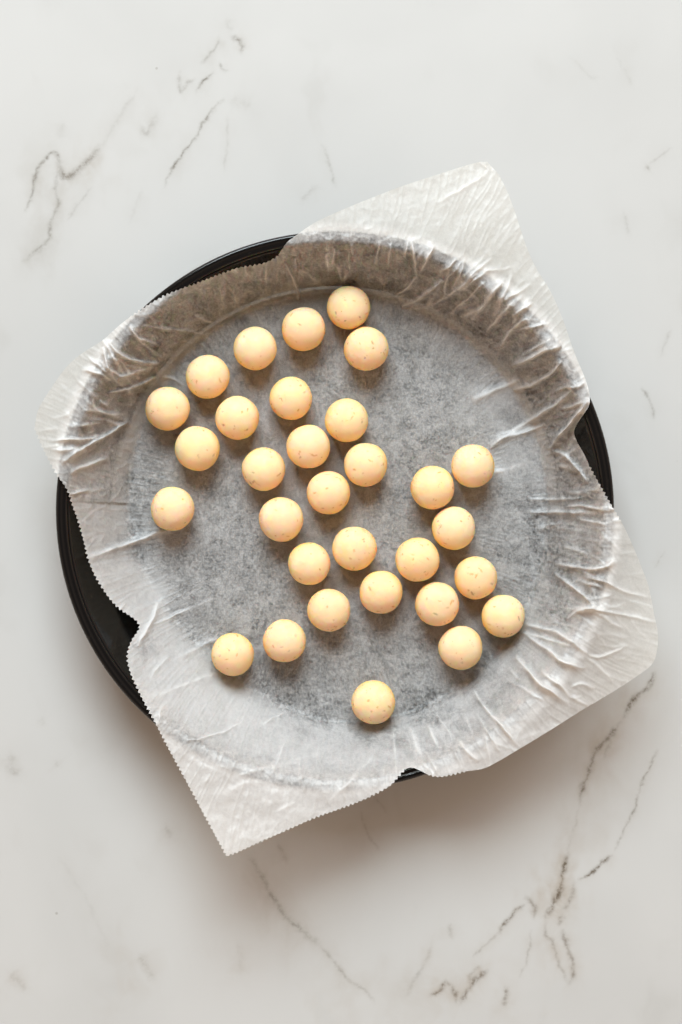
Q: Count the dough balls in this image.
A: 31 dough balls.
